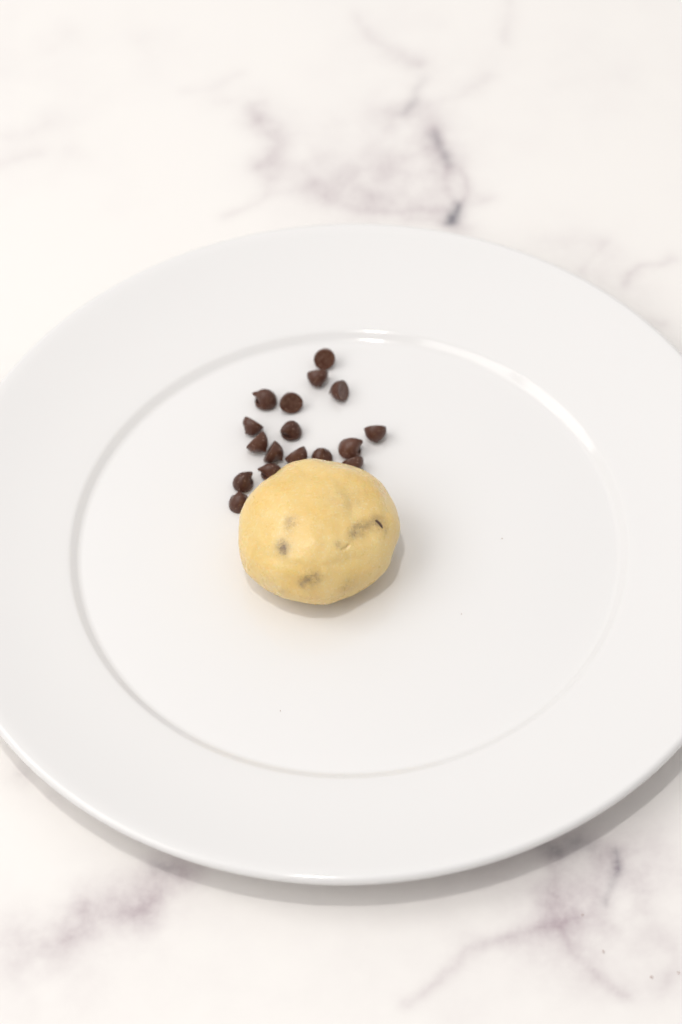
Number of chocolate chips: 17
